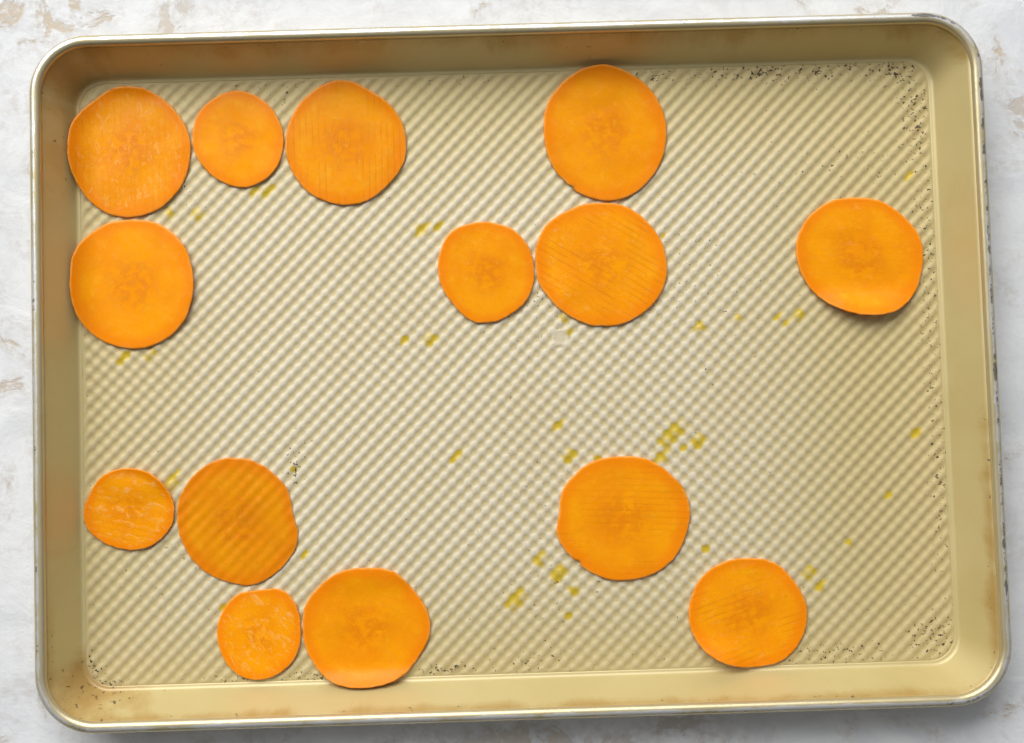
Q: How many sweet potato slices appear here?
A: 14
